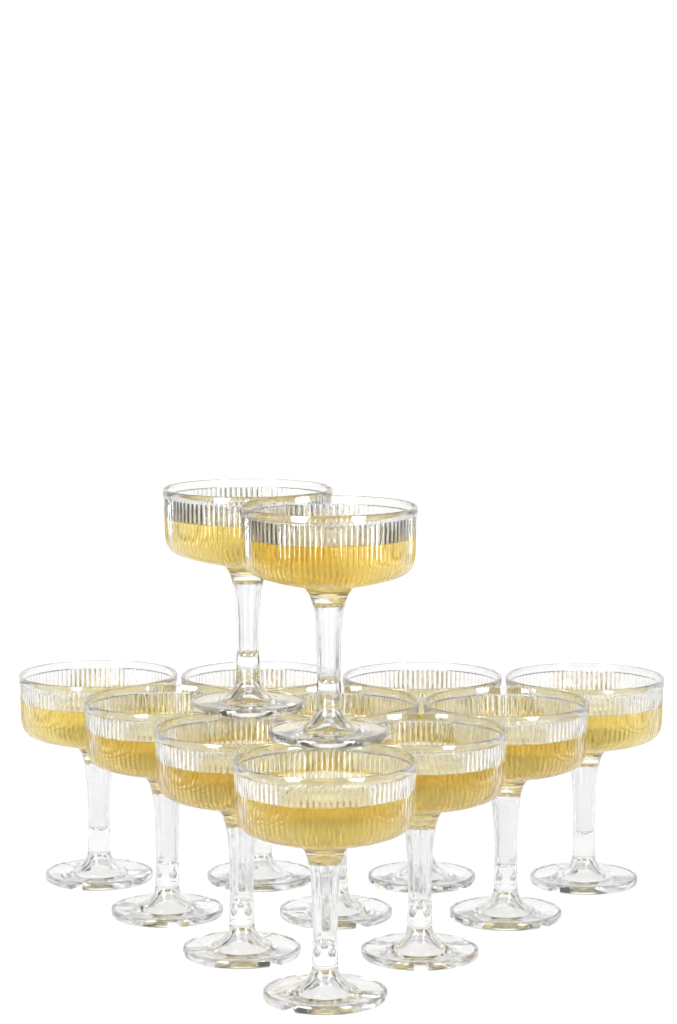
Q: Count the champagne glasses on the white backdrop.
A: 12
